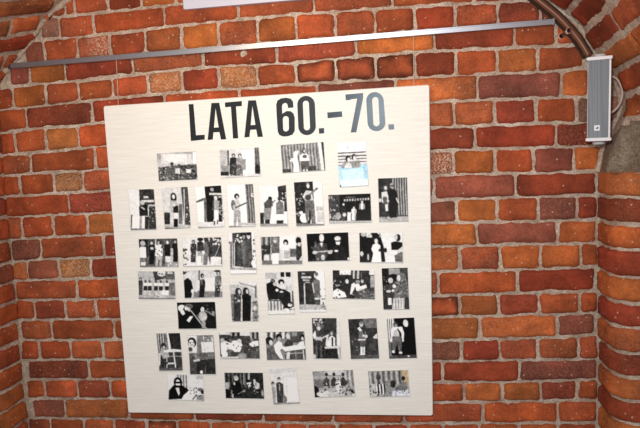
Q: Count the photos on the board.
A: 38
